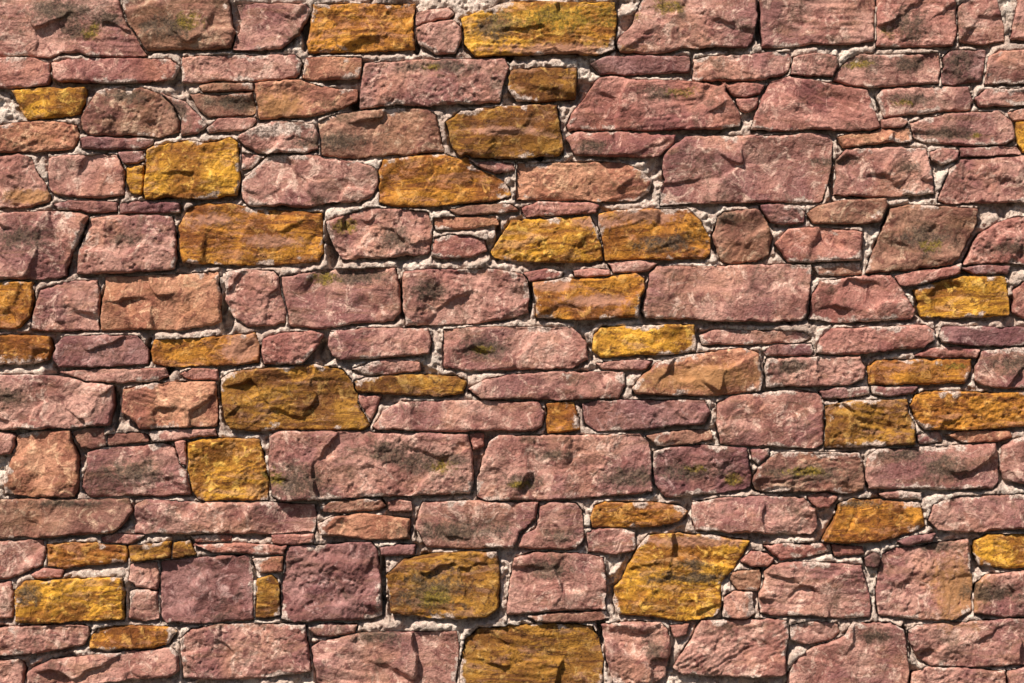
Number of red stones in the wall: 177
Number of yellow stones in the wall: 37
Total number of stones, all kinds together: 214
